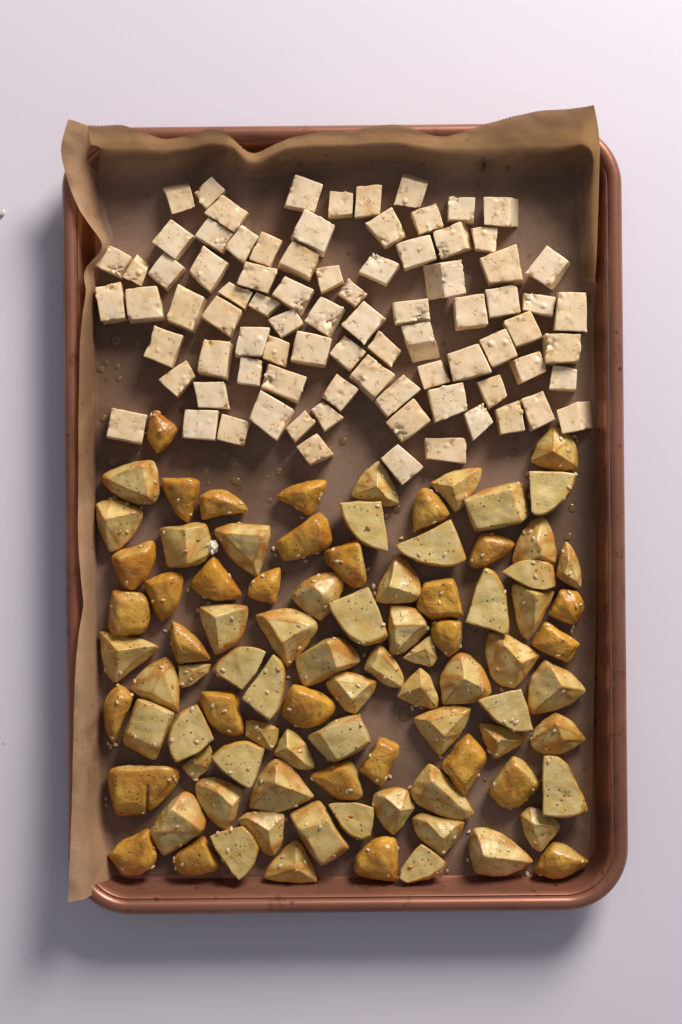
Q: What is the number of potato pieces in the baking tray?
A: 91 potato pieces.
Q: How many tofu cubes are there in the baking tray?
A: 84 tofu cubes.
